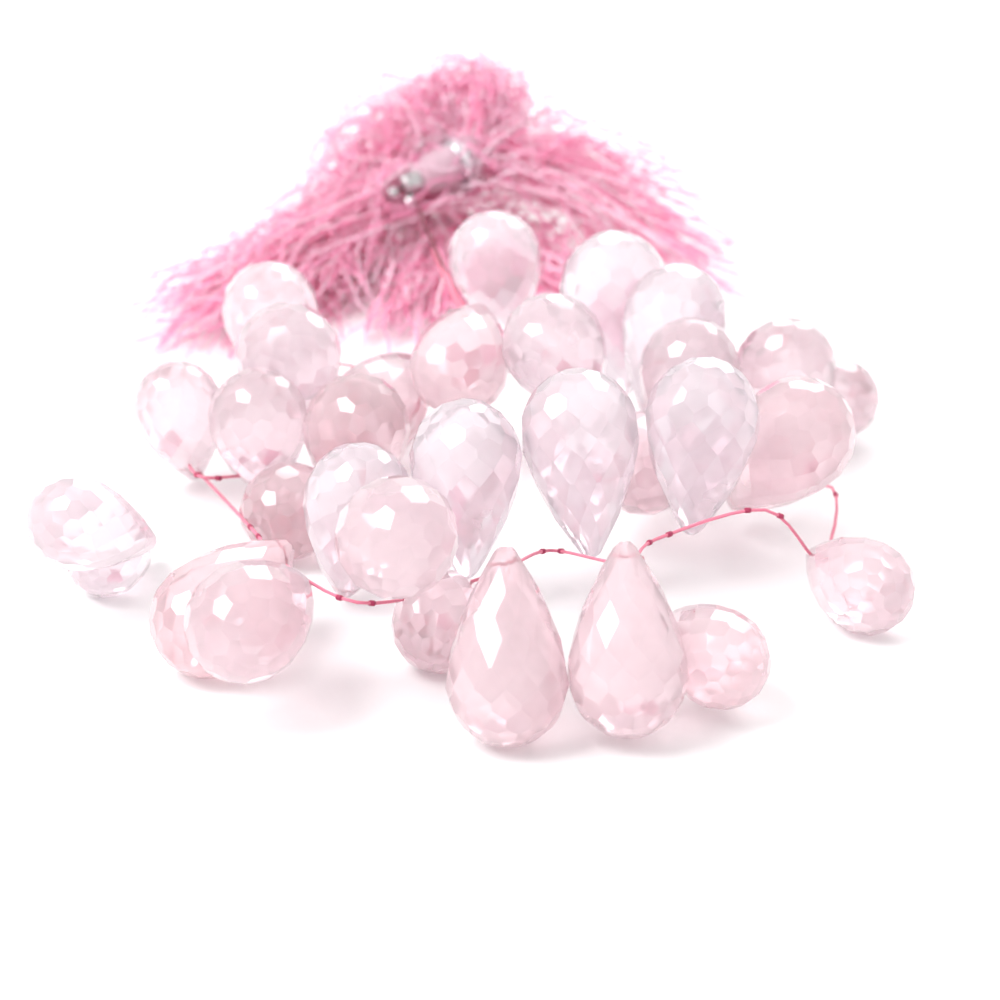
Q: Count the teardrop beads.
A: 31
